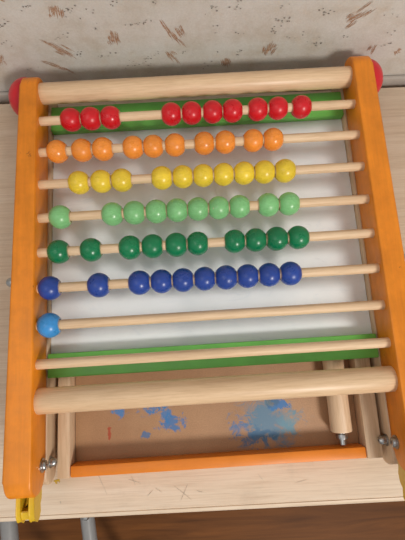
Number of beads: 61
